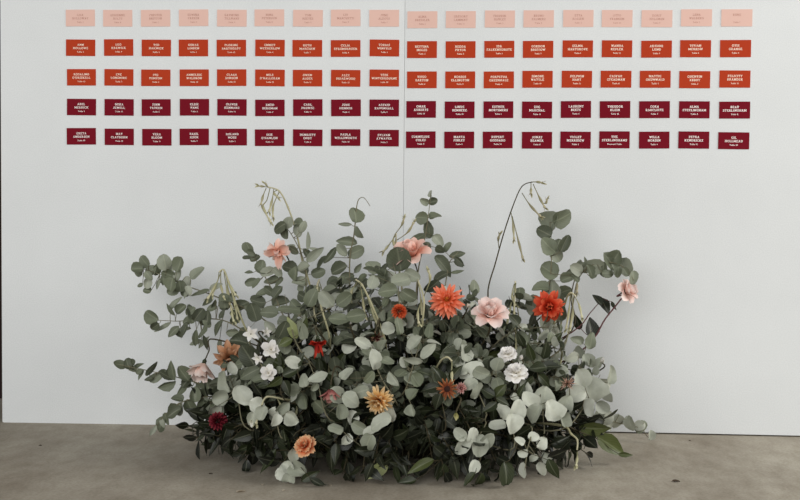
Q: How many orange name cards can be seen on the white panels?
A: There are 36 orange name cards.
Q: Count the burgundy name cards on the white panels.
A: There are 36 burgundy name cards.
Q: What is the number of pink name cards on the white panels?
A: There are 18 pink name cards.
